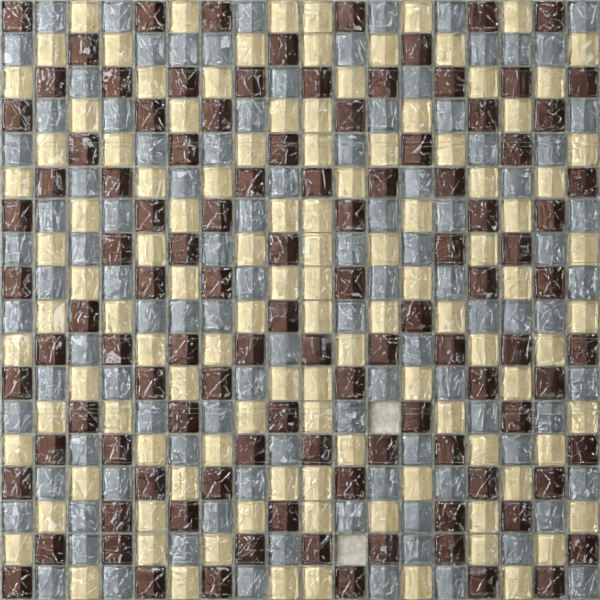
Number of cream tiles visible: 112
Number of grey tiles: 103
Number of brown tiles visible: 107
